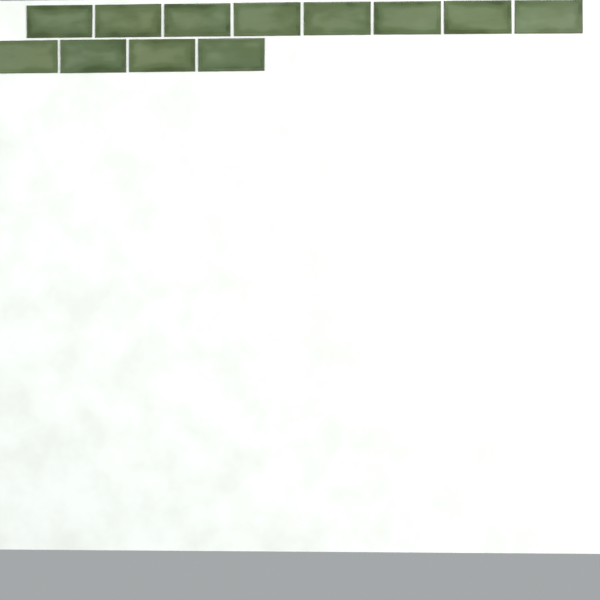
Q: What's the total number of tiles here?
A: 12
